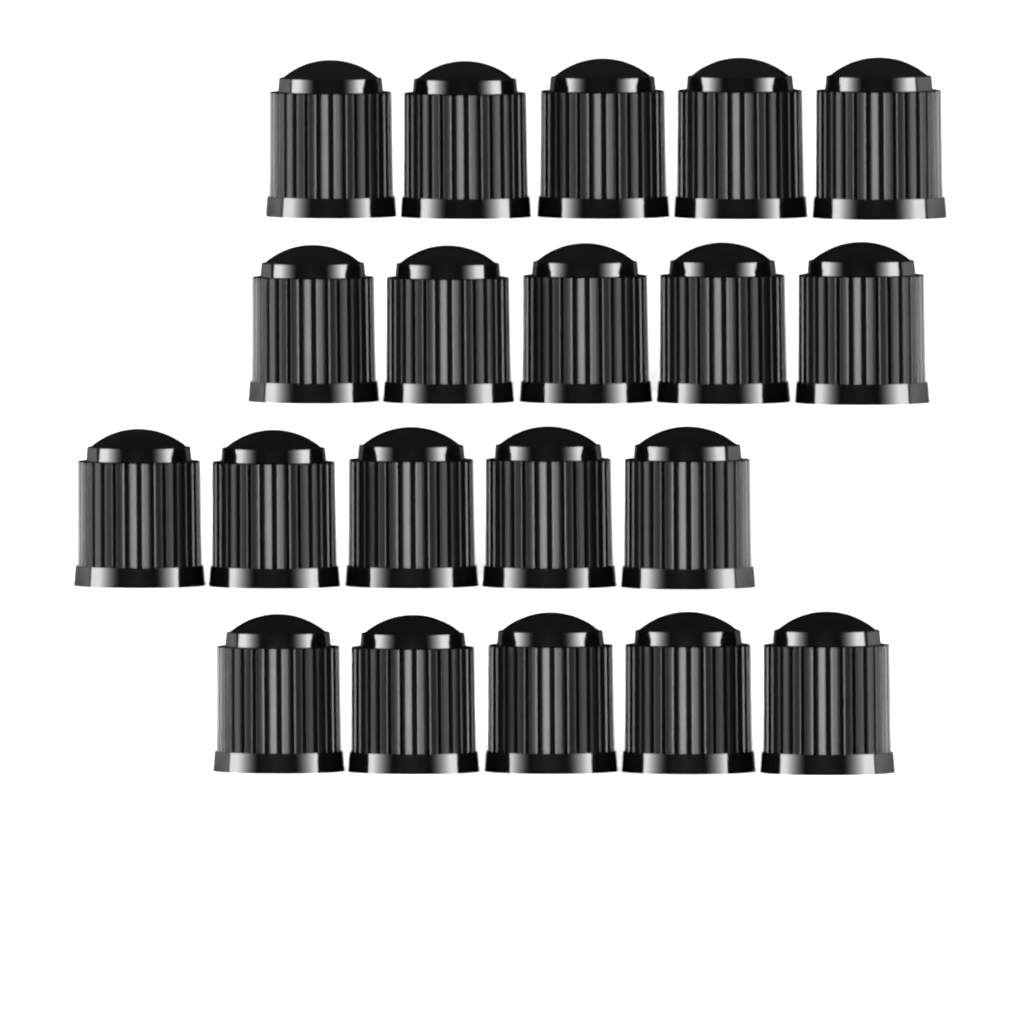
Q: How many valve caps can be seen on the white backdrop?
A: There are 20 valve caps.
